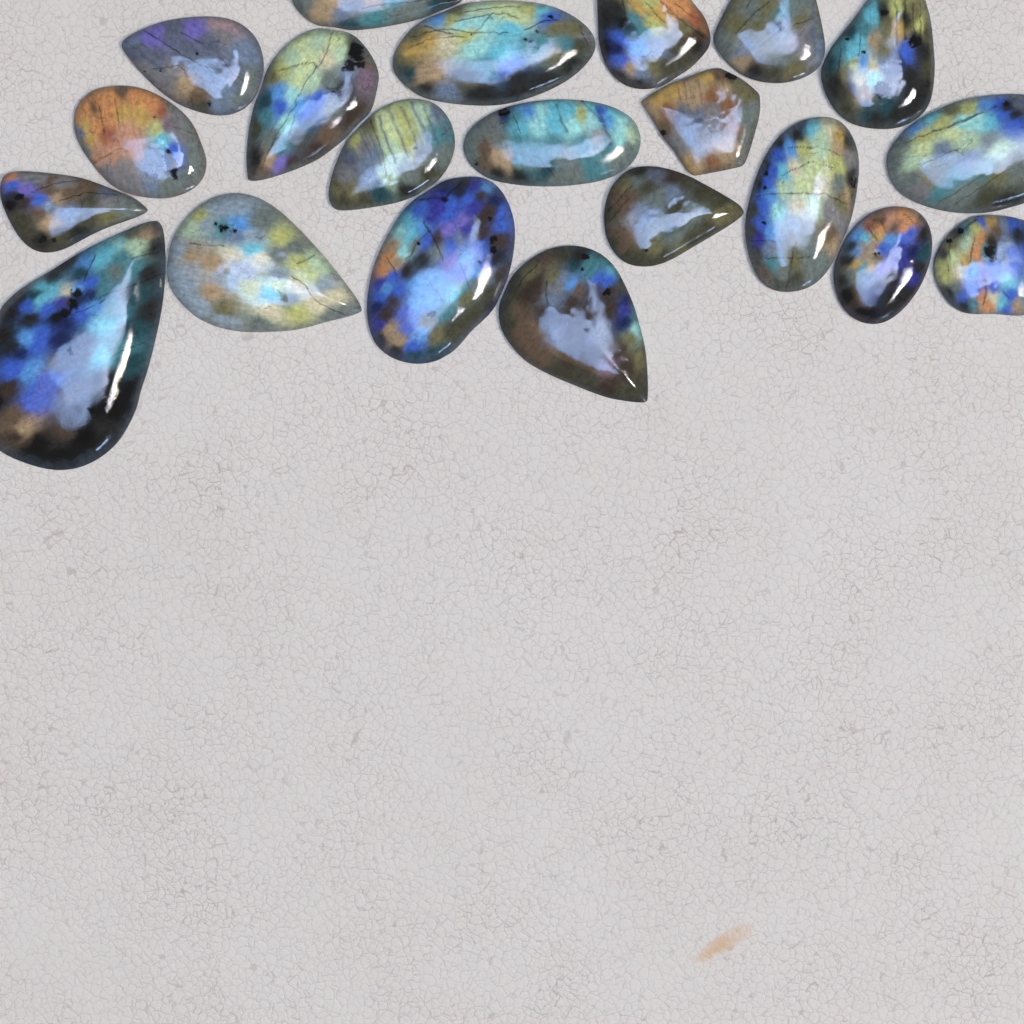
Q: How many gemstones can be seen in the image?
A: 21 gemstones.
